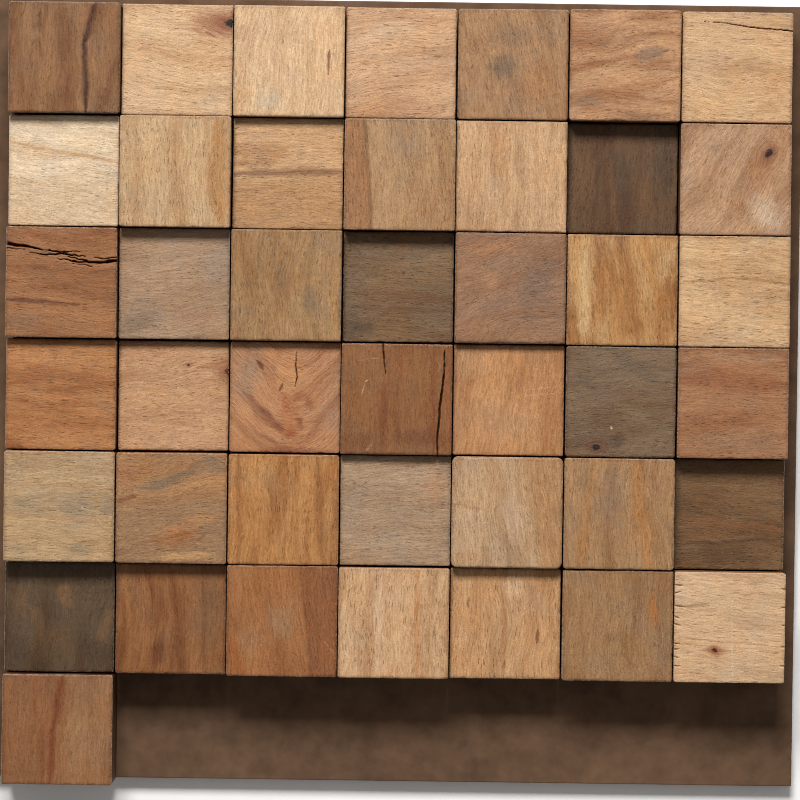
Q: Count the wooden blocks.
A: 43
